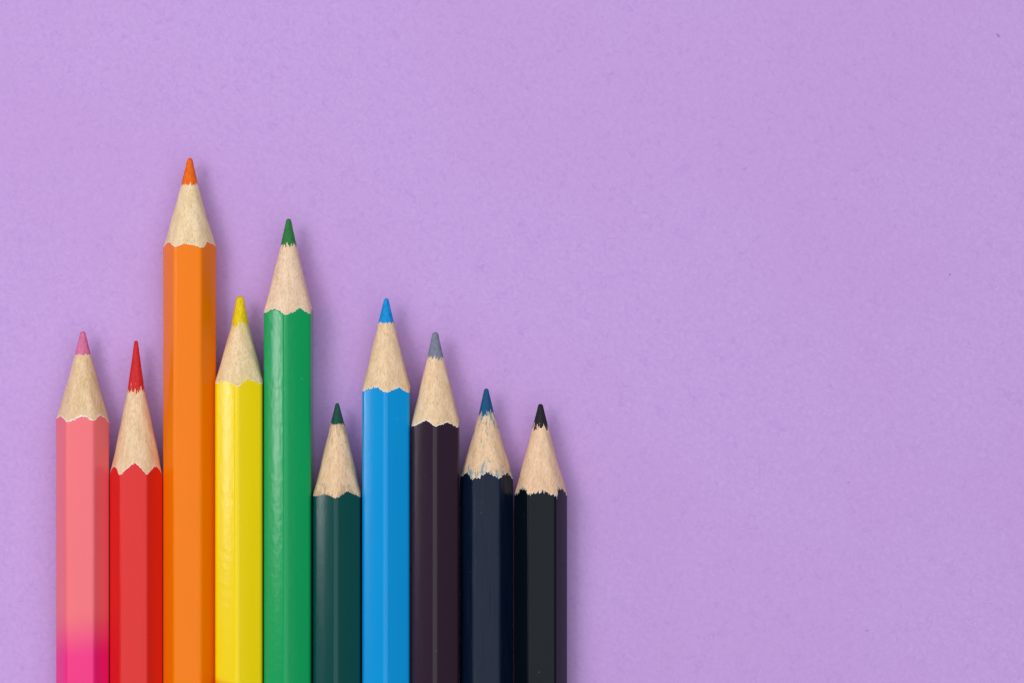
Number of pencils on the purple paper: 10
